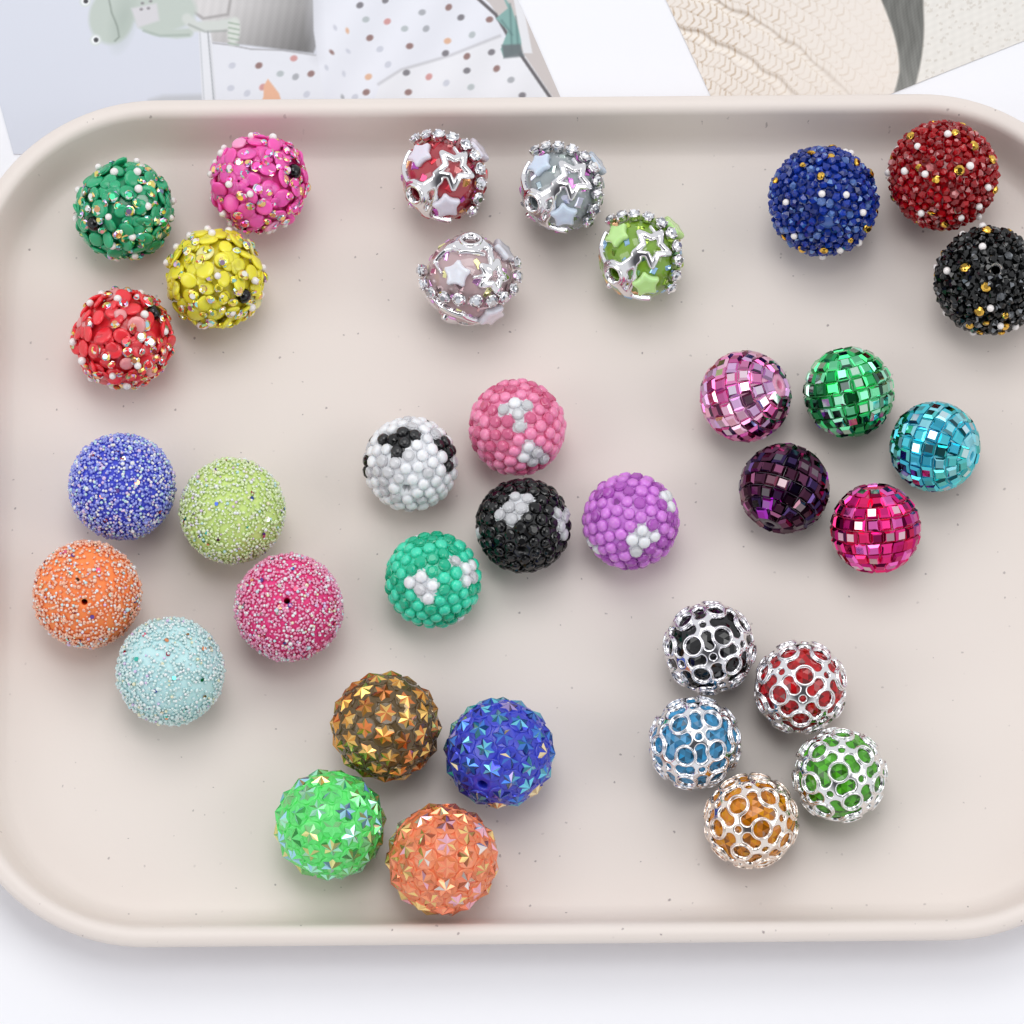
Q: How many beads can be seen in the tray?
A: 35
